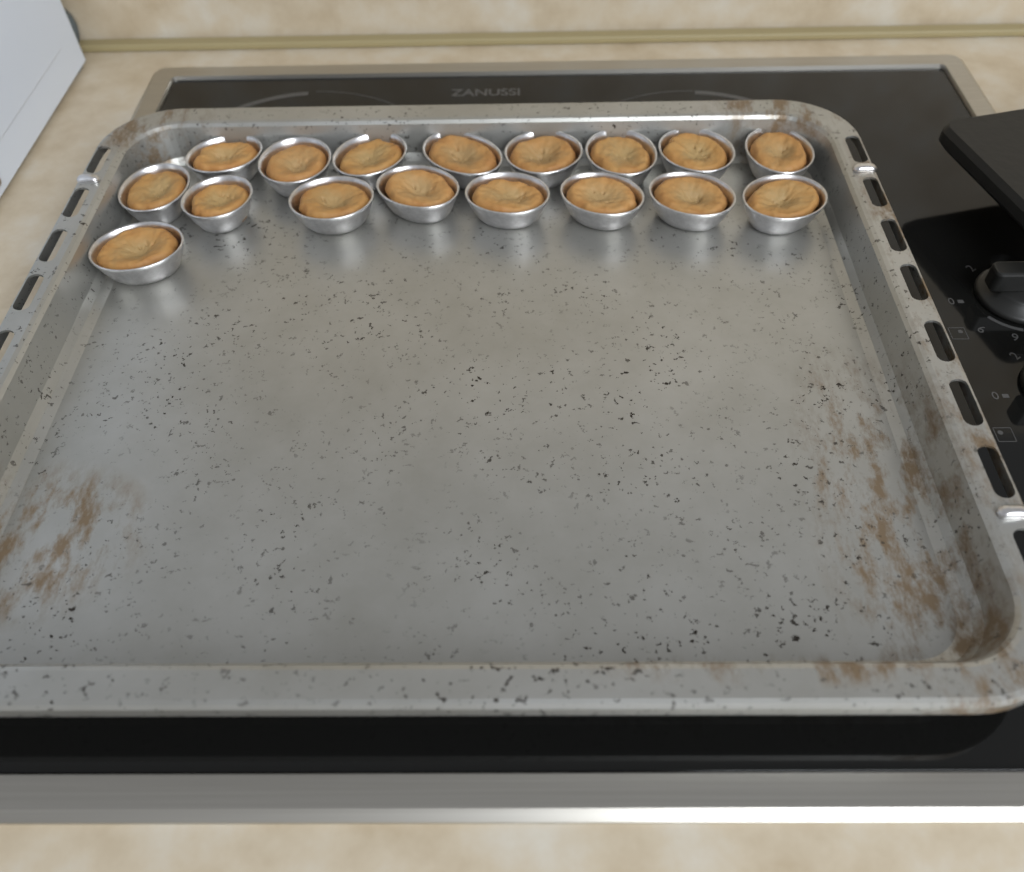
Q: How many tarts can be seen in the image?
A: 17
